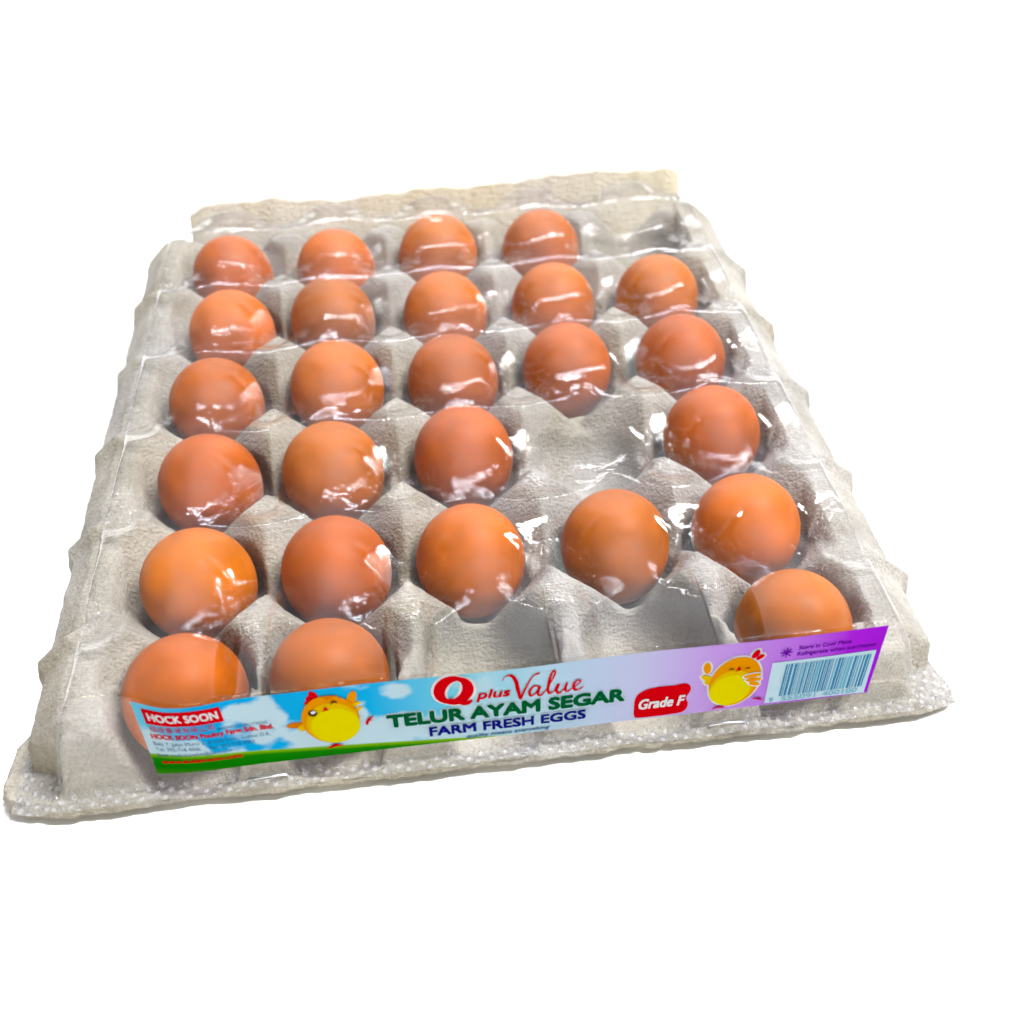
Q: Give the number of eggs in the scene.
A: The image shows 26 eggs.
